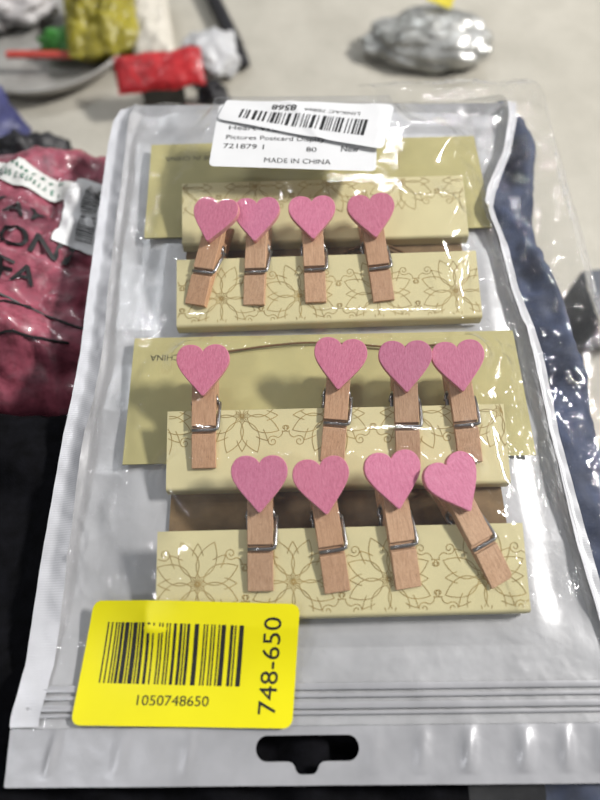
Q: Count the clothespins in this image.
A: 12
